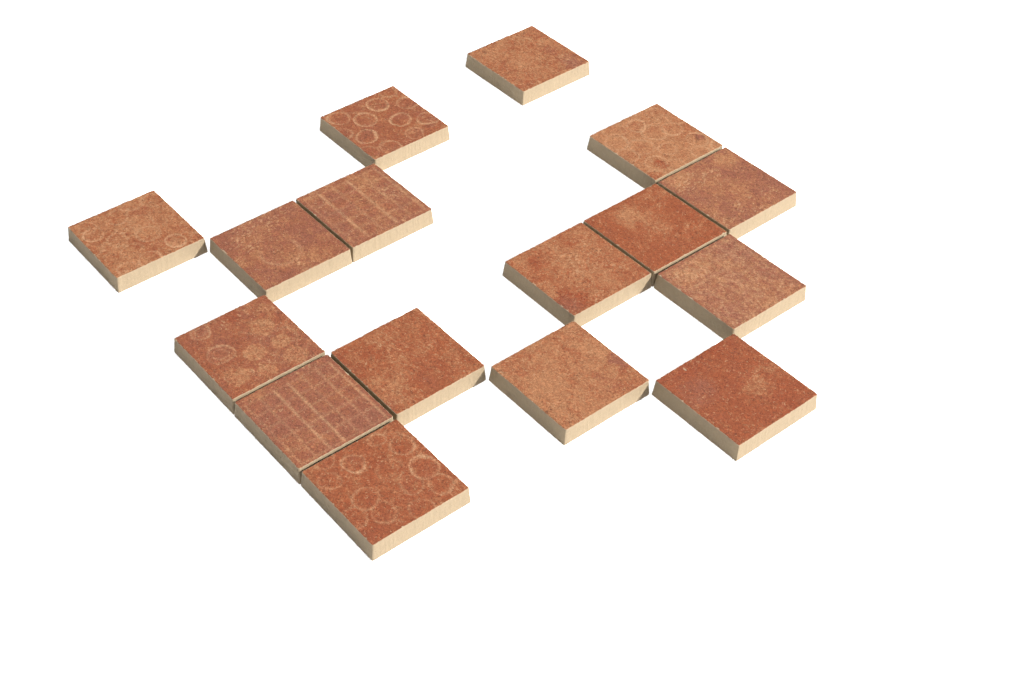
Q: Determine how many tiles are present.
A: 16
